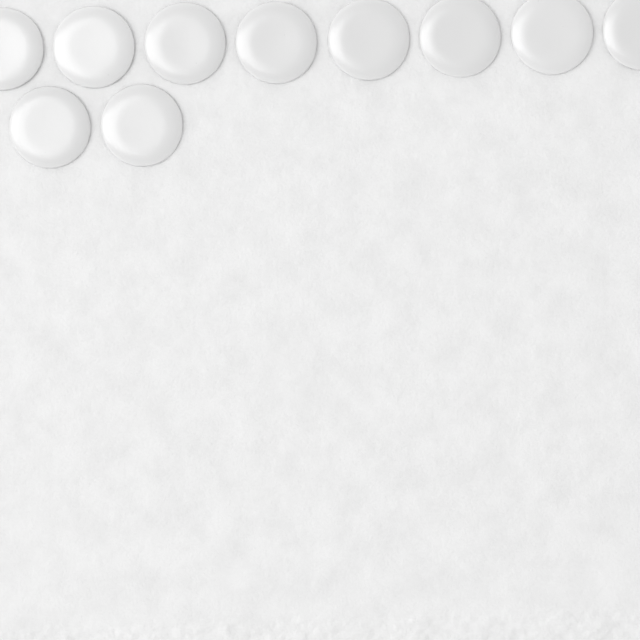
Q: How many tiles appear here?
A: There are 10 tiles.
